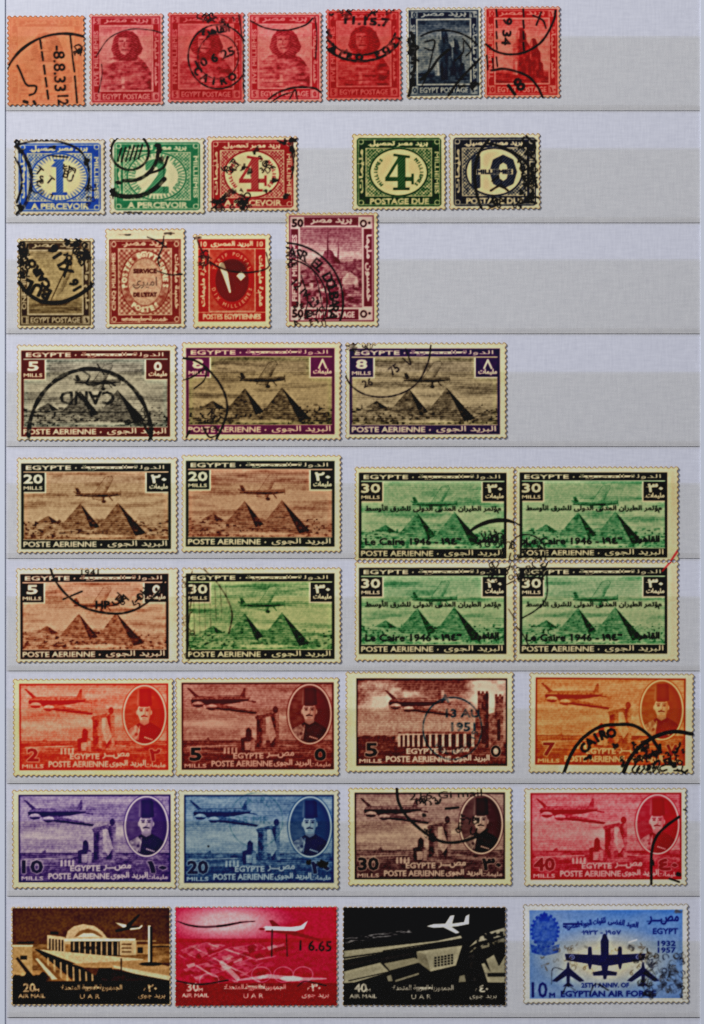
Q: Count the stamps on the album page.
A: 39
